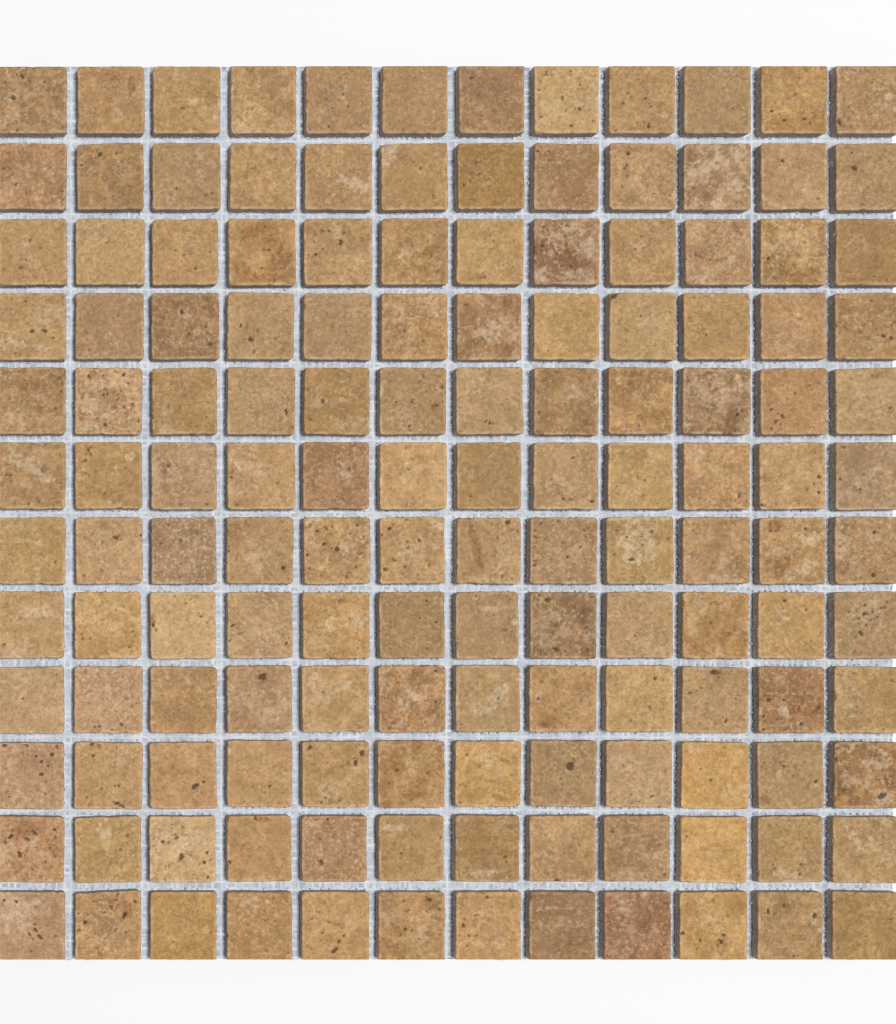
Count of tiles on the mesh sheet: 144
